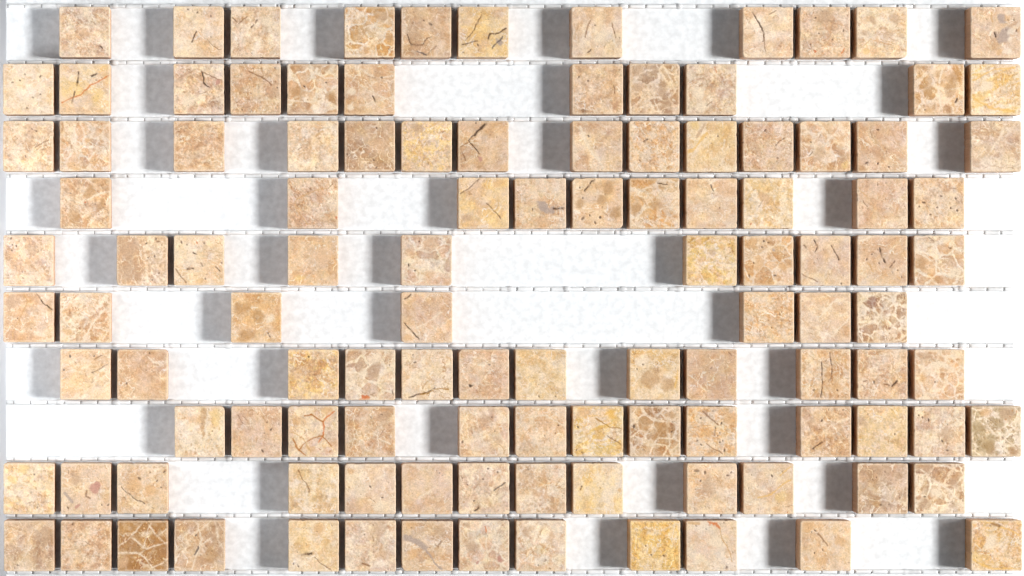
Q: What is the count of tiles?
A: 114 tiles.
